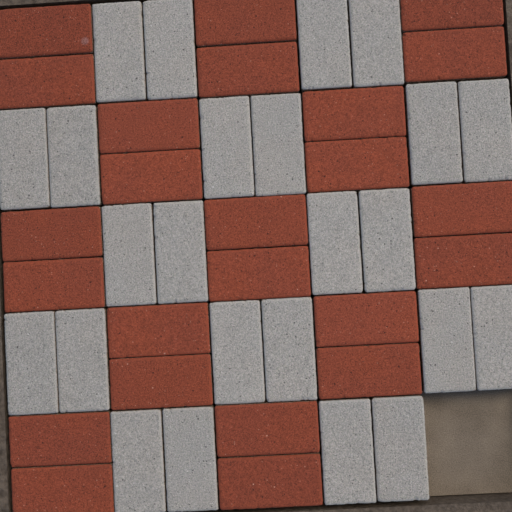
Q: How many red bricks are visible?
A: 24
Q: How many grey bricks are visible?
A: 24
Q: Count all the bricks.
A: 48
